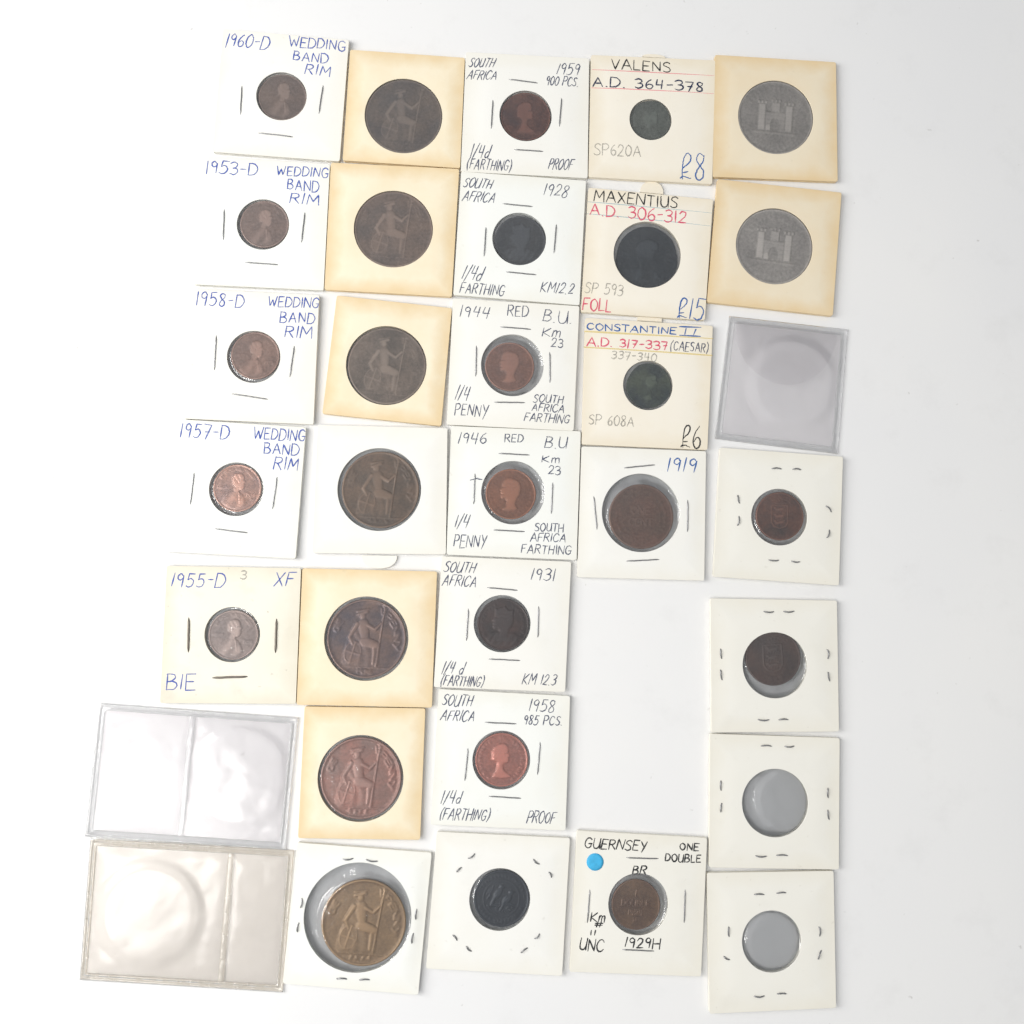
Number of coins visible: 28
